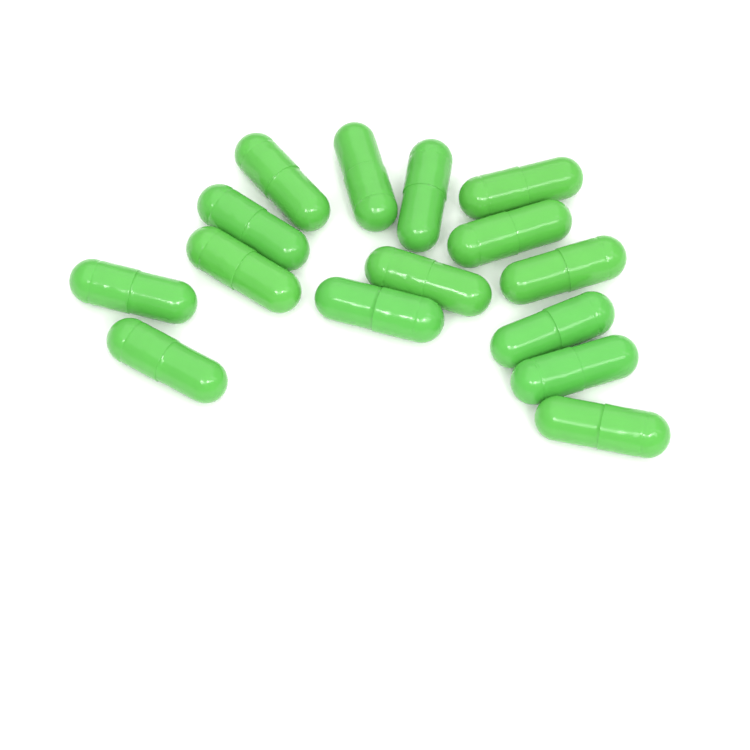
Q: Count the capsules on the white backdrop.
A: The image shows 15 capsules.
